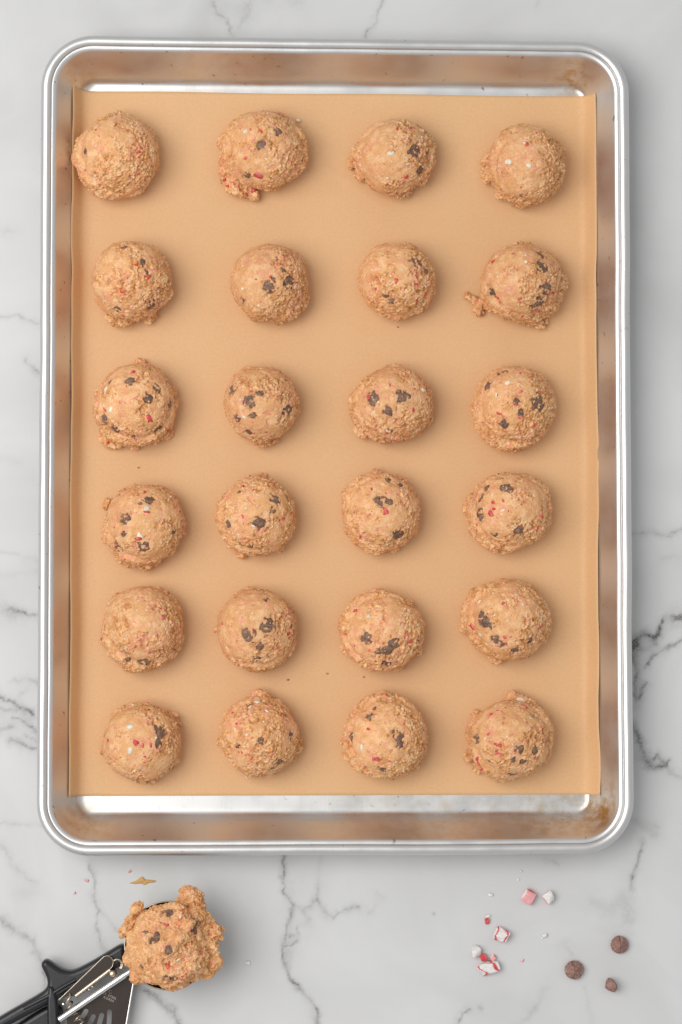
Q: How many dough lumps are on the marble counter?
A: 25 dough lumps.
